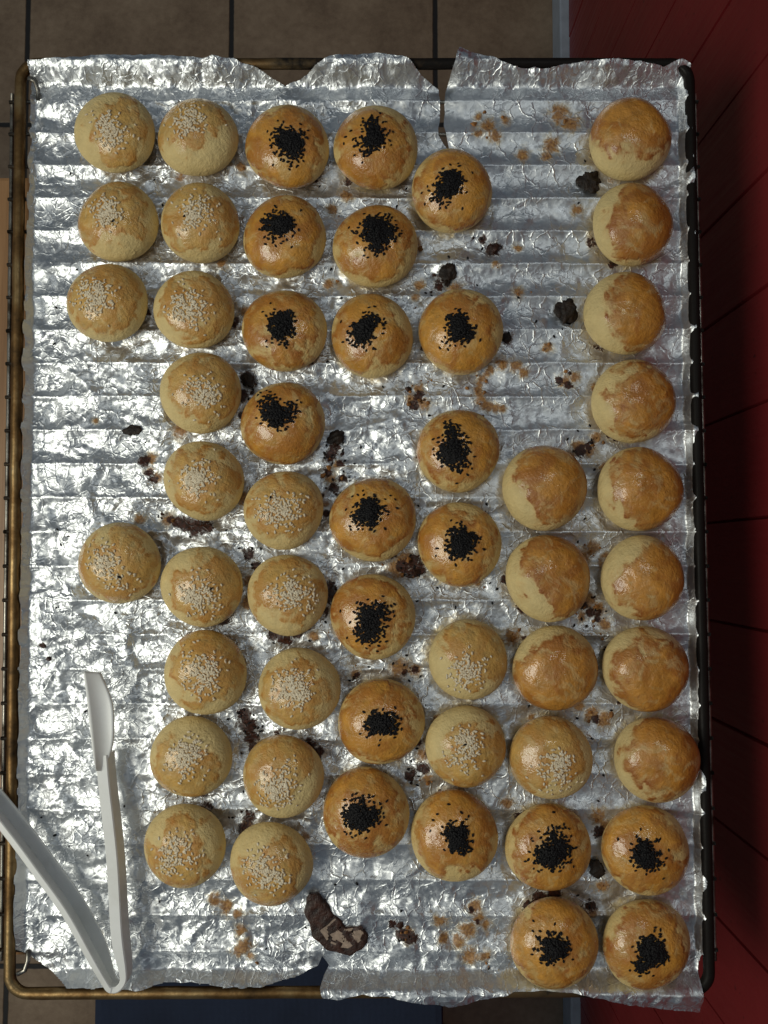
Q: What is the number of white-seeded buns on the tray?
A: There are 21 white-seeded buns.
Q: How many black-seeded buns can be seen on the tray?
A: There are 20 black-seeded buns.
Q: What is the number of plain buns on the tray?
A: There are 11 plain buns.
